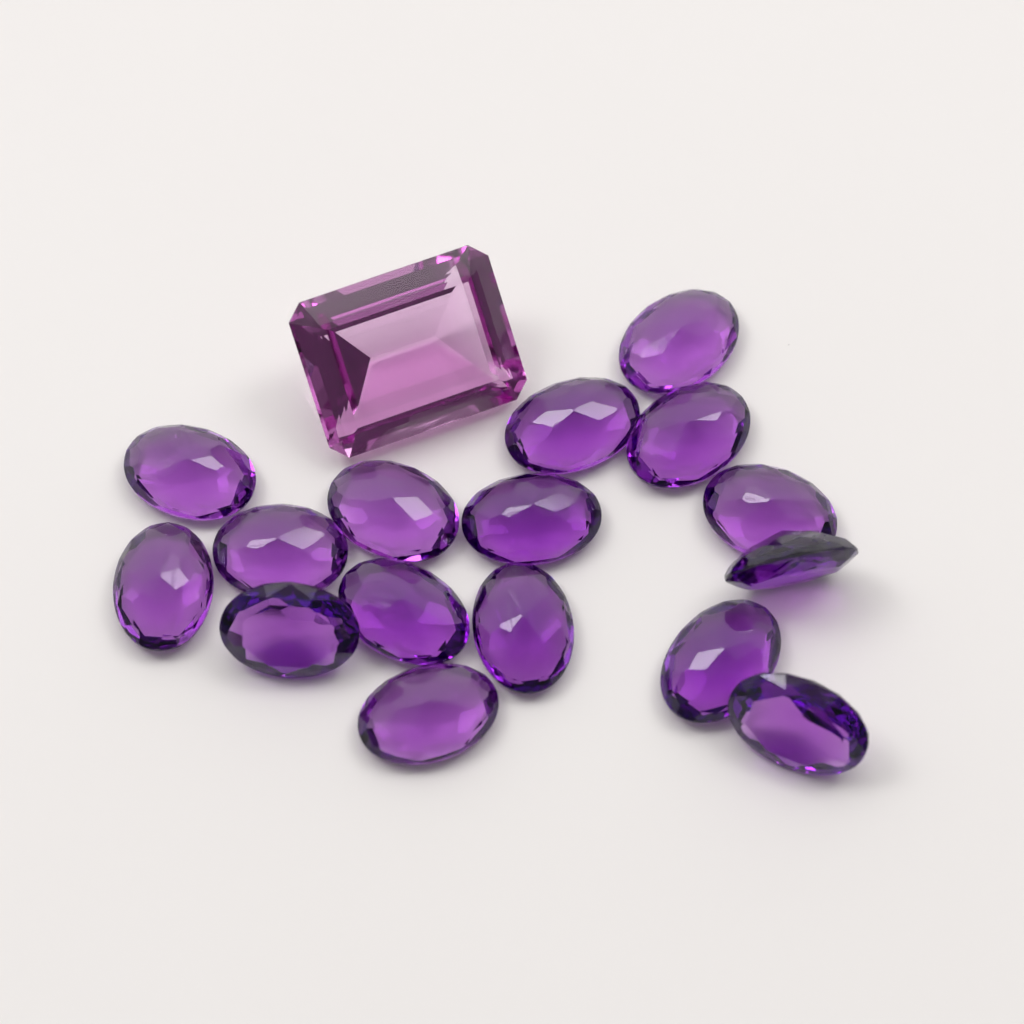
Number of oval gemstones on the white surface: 16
